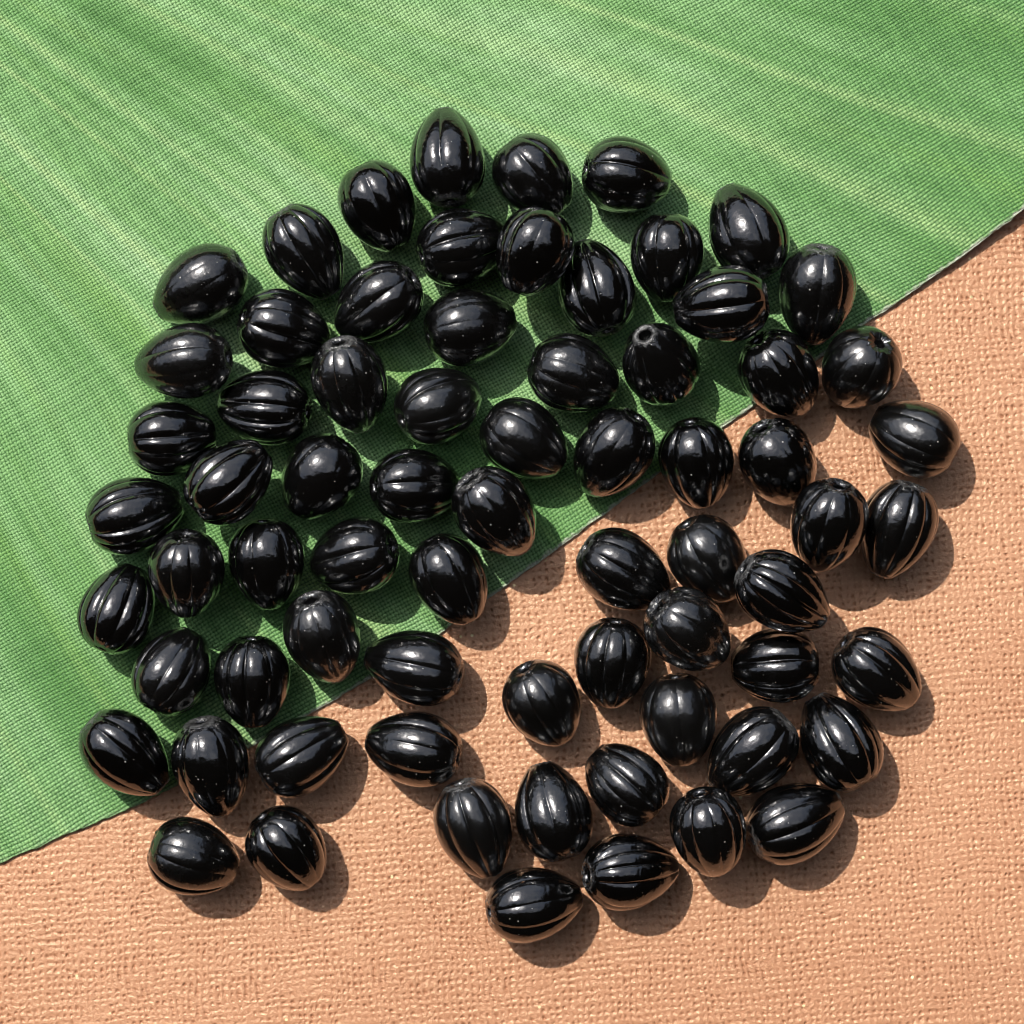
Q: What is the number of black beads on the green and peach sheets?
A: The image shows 70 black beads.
